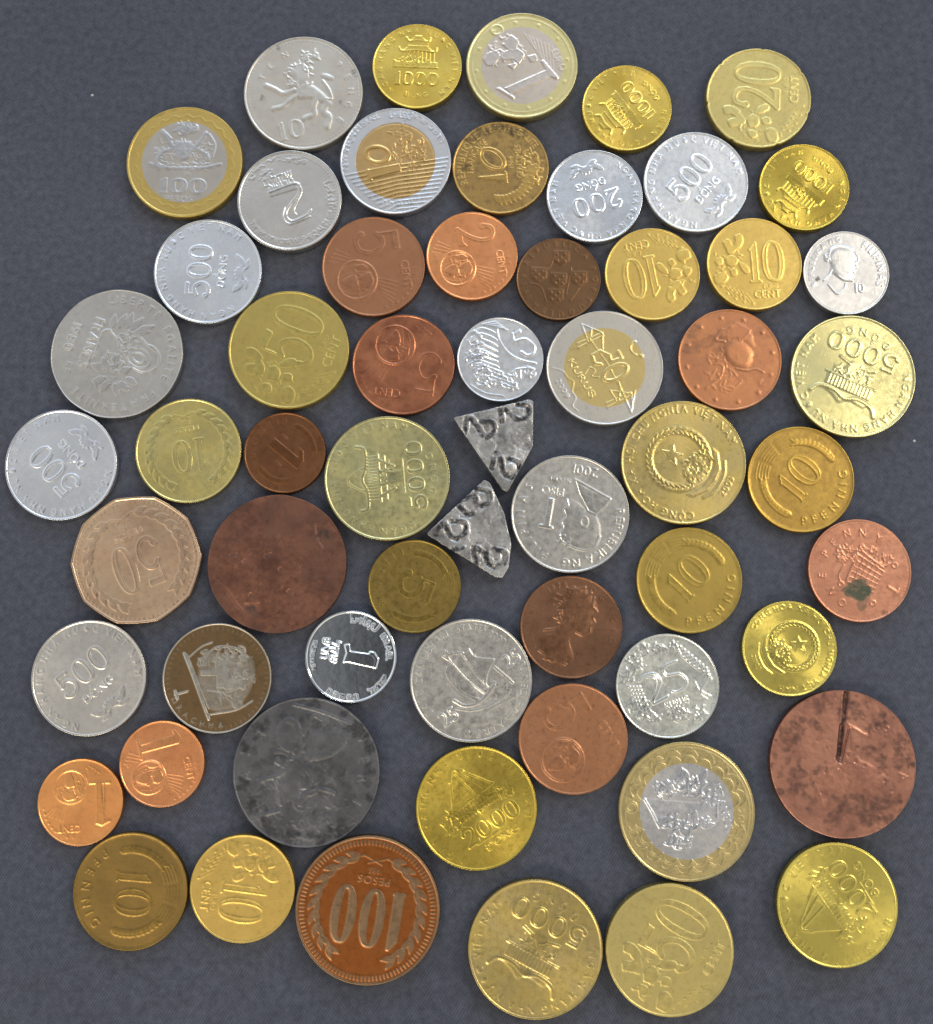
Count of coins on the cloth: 58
